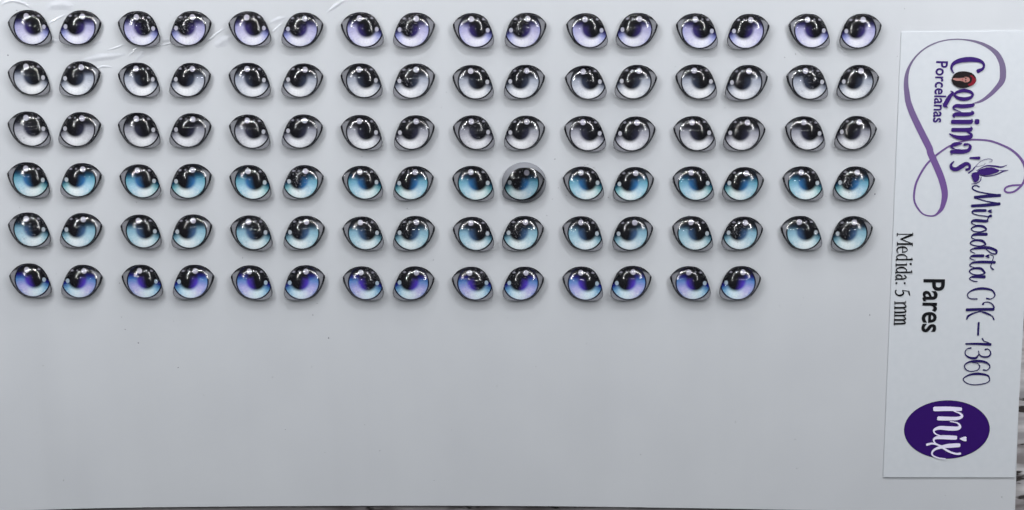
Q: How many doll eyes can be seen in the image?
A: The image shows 94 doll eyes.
